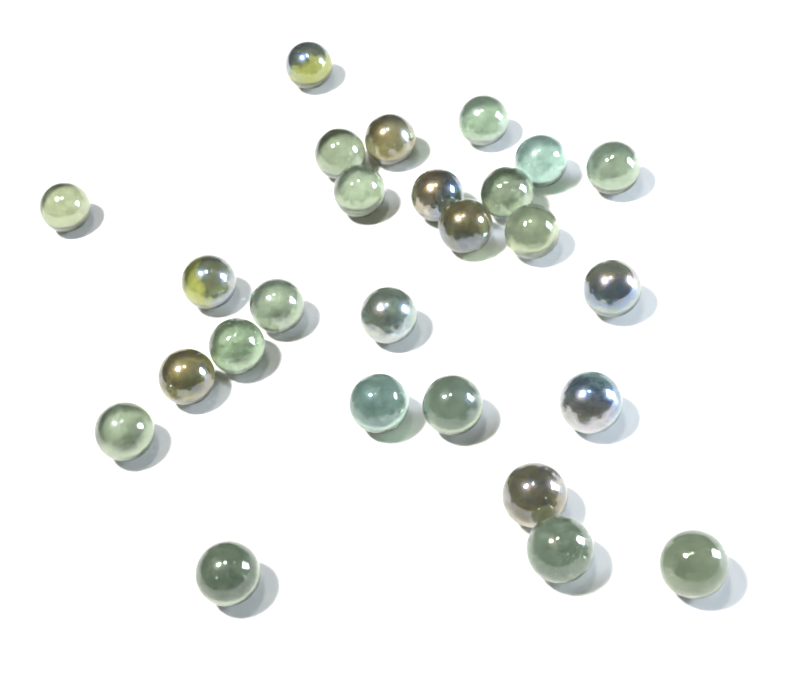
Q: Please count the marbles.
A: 26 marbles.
